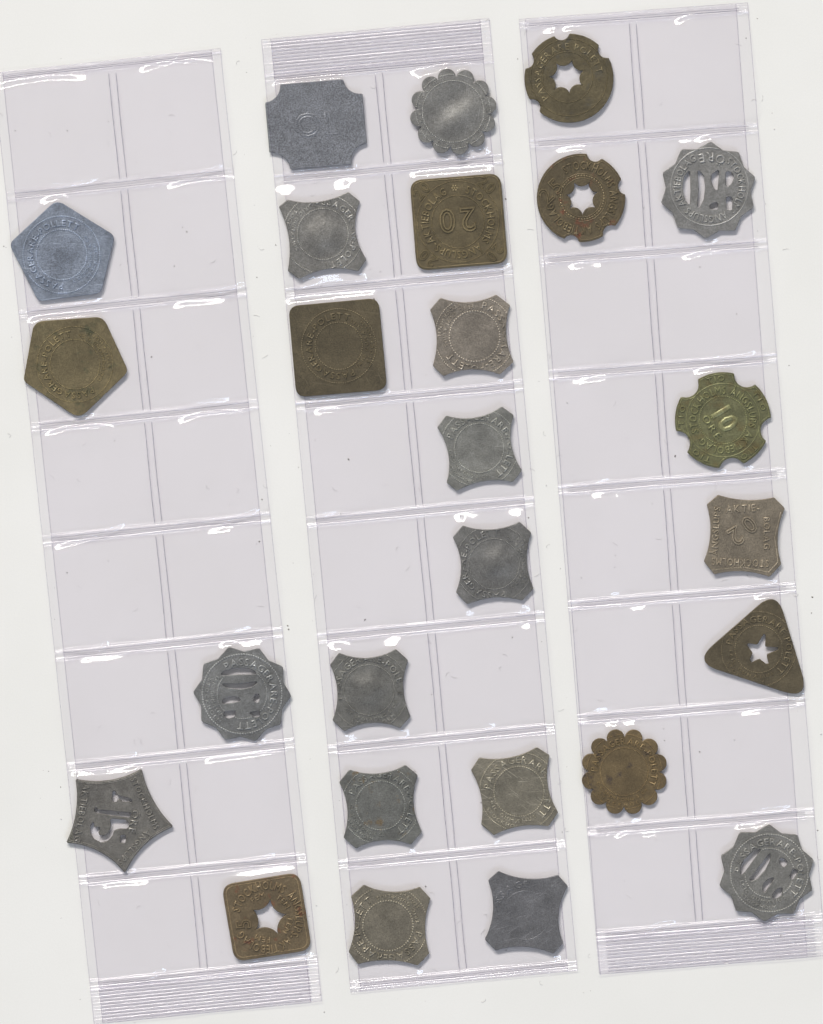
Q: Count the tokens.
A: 26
